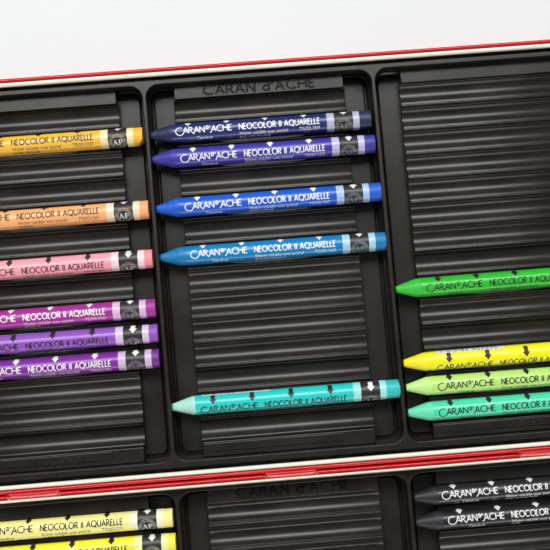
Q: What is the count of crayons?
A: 19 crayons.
